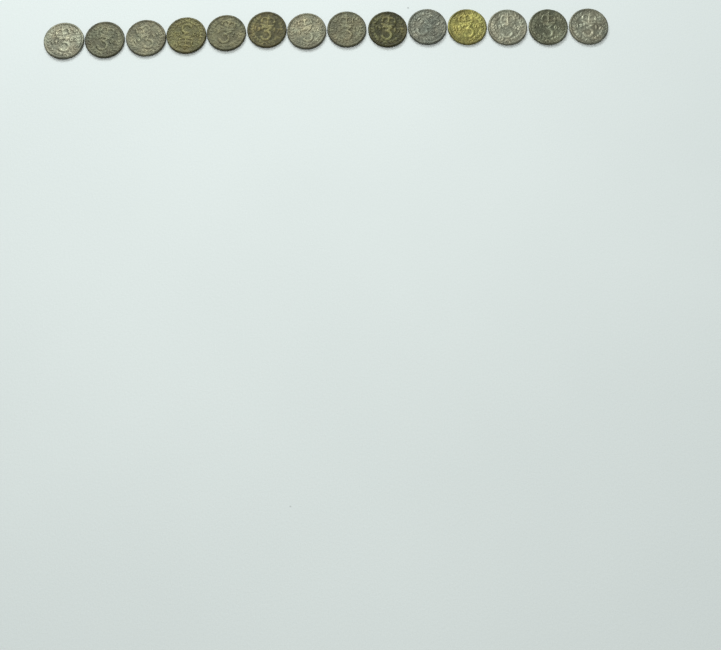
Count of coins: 14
